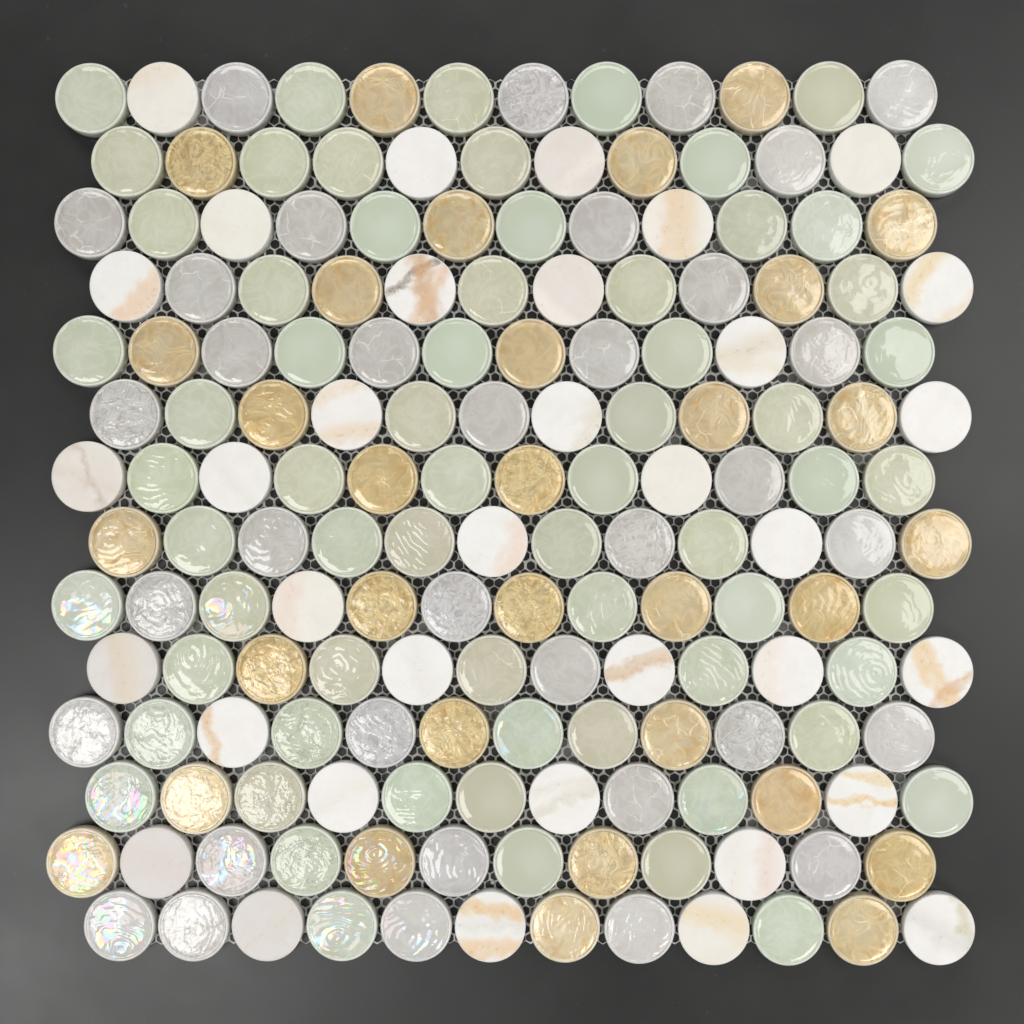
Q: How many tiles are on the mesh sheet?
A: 168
